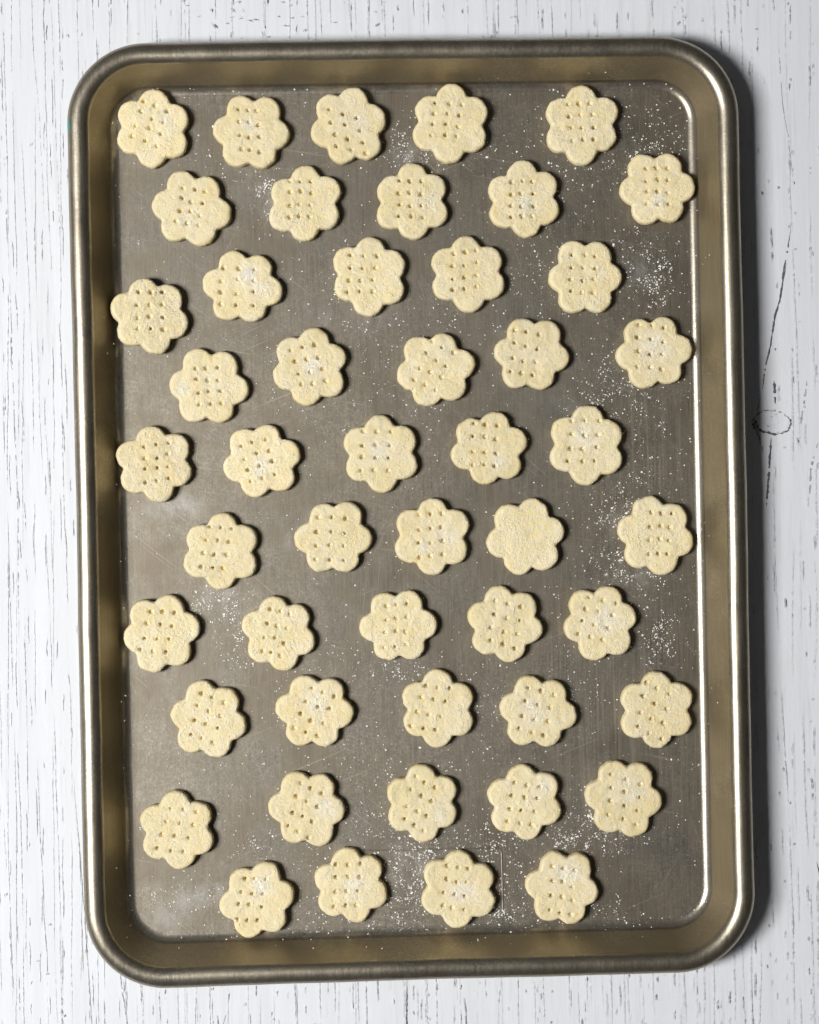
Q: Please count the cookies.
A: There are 49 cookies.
